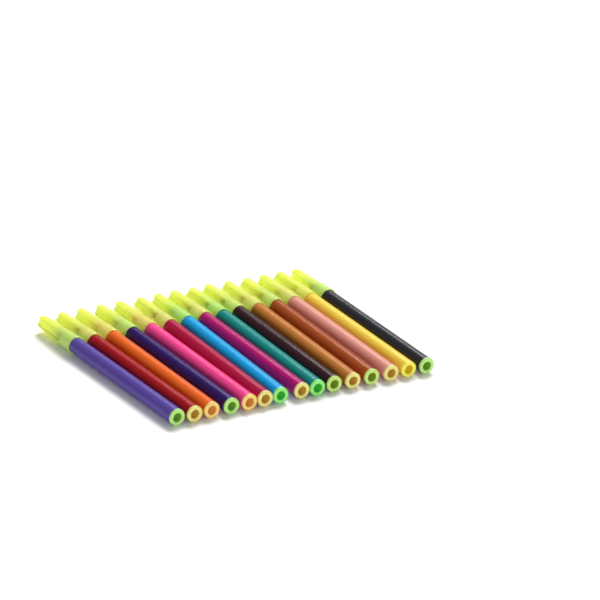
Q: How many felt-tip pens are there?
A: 15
